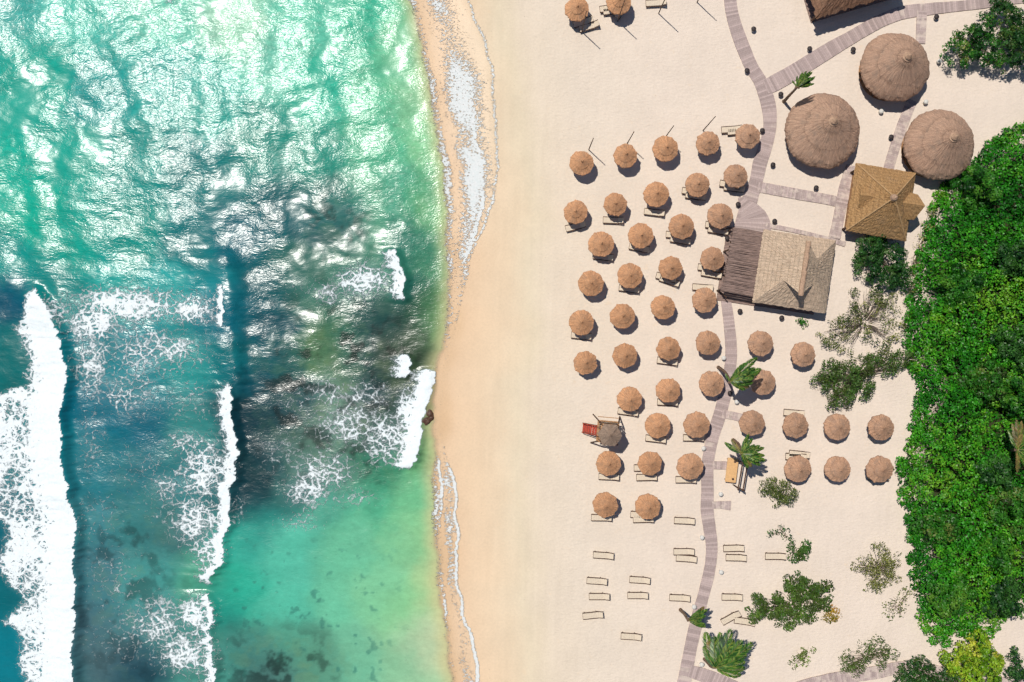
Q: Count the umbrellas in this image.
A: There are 48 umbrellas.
